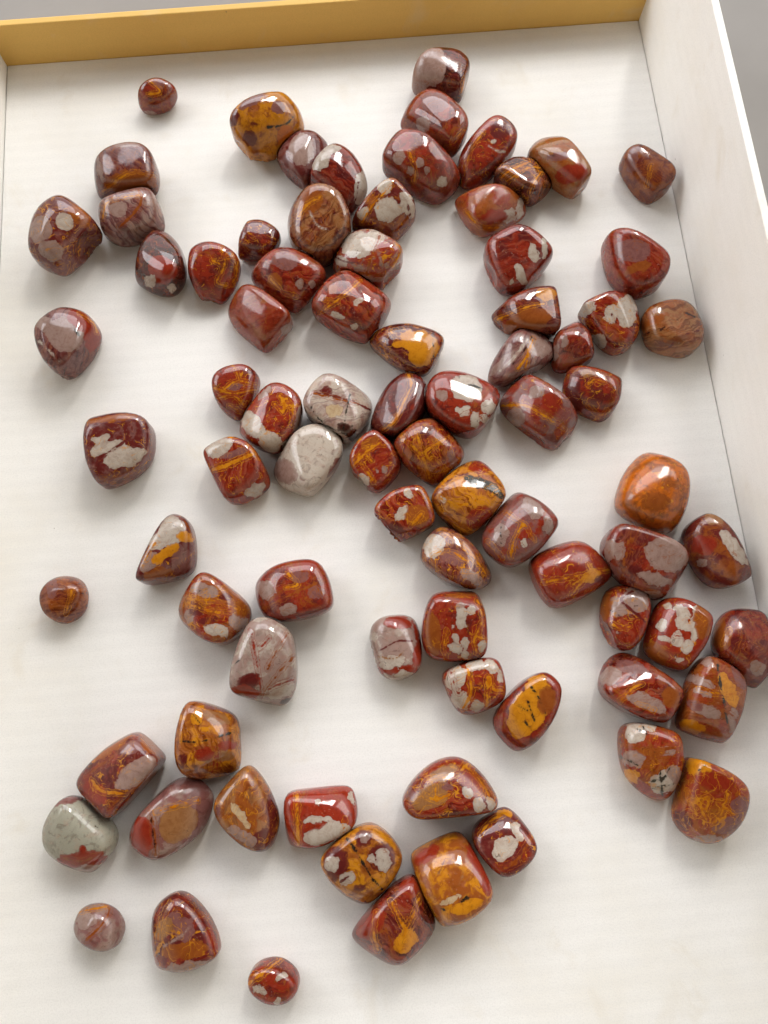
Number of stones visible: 83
